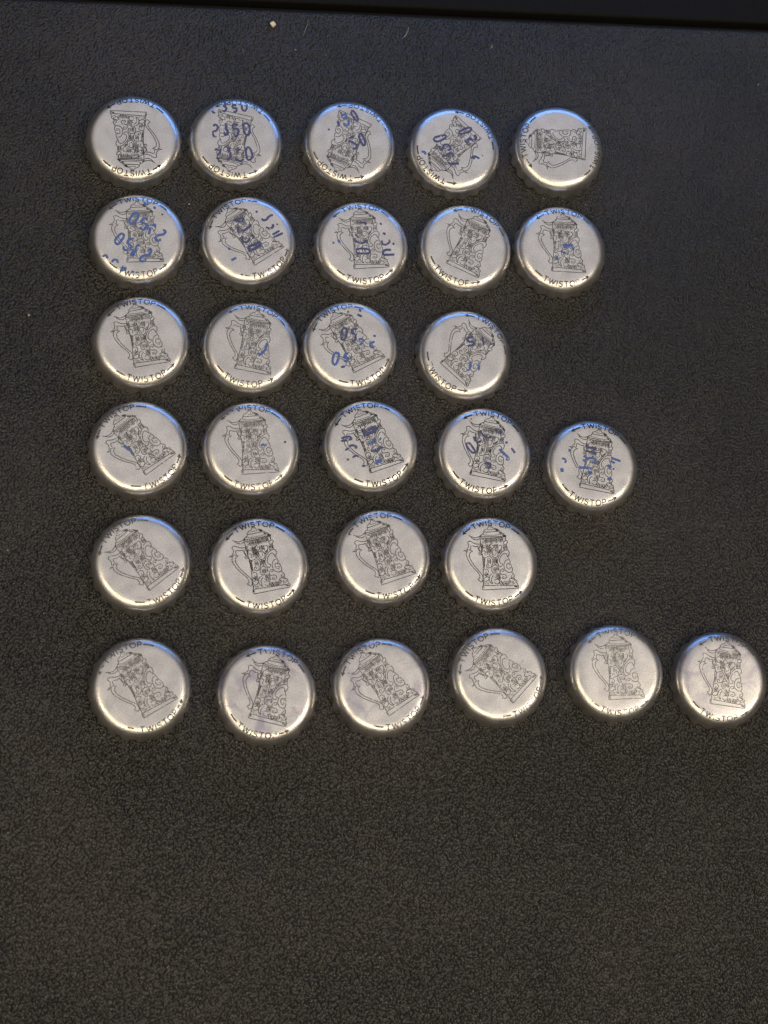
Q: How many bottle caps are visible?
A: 29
